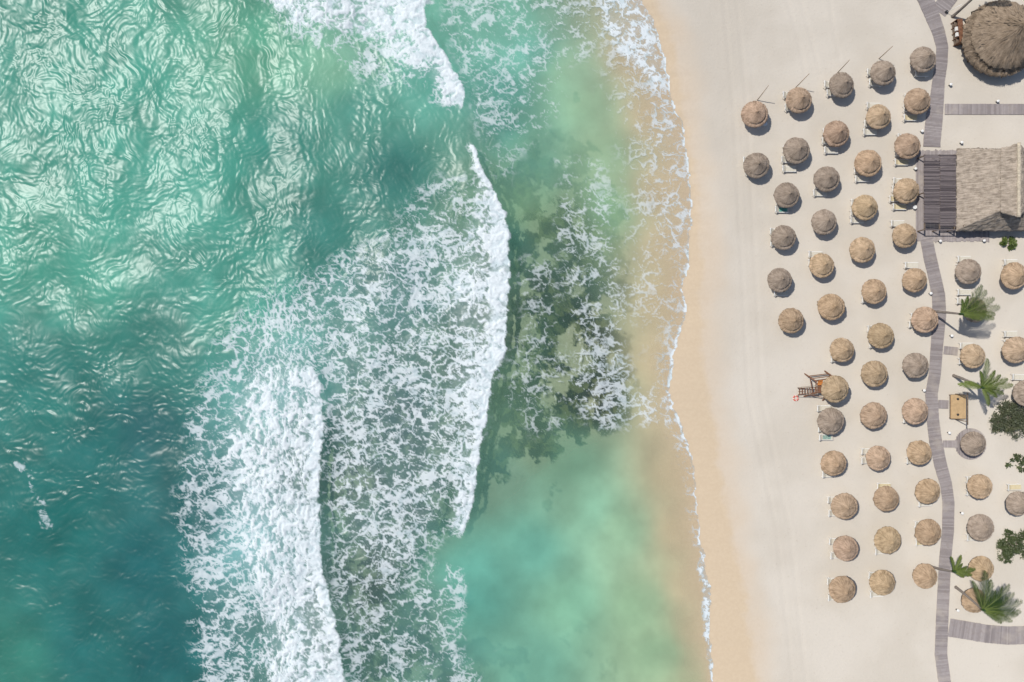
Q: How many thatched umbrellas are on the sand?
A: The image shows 59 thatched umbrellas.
